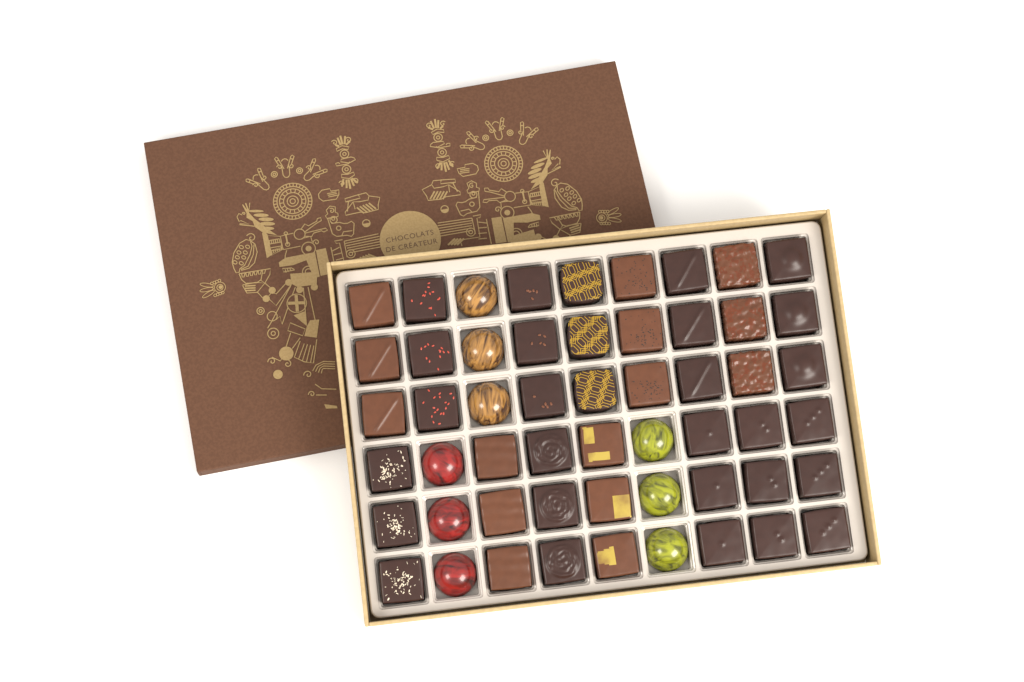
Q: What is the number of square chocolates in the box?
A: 45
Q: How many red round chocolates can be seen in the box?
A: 3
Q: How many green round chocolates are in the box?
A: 3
